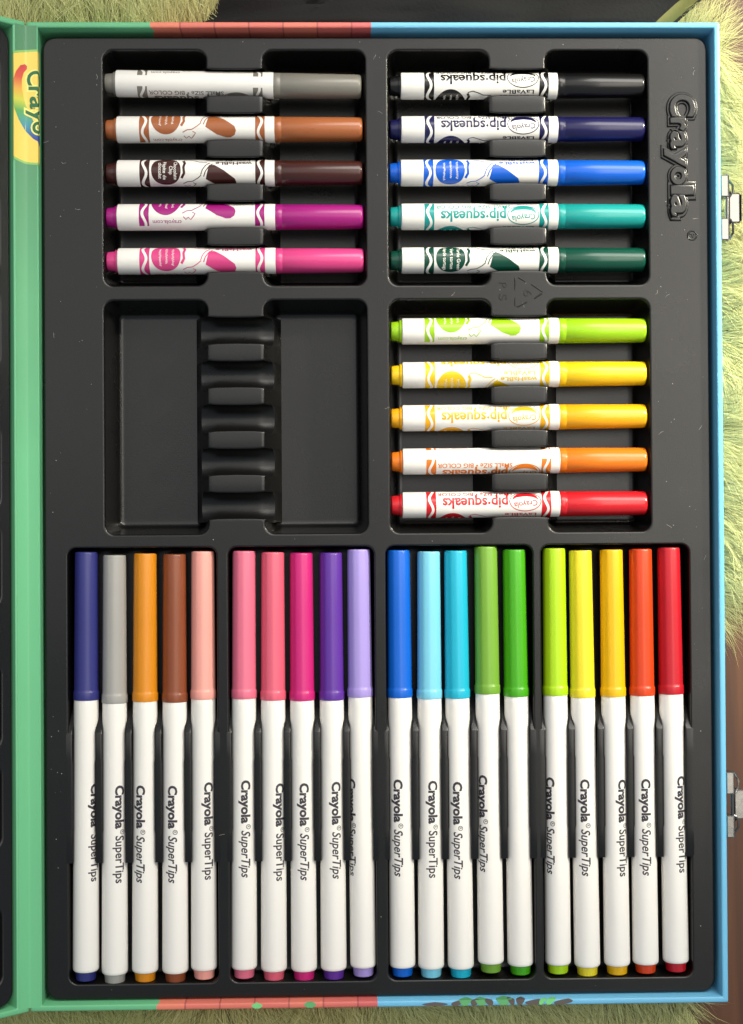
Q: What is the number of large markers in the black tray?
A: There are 20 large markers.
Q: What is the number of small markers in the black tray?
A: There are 15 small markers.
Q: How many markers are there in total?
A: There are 35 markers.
